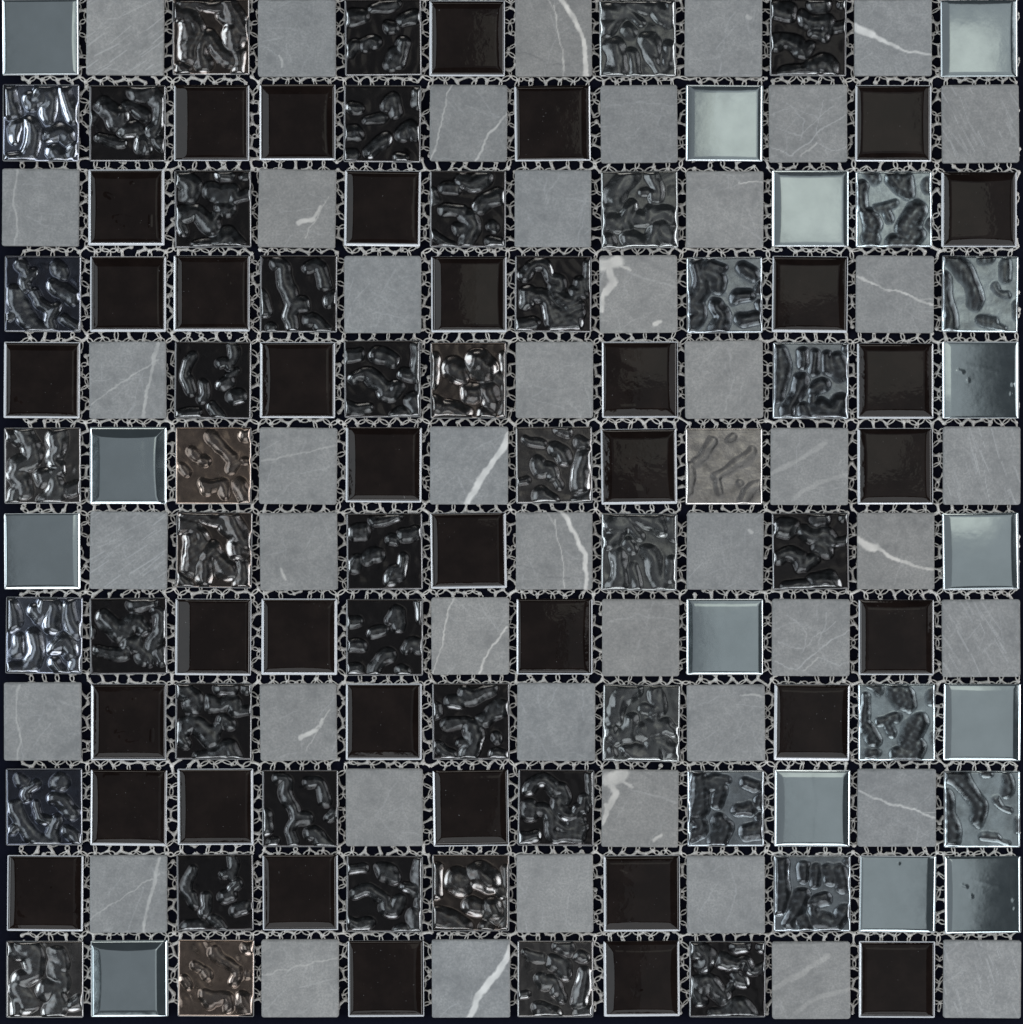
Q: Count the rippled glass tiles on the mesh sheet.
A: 48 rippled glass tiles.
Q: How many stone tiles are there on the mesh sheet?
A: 46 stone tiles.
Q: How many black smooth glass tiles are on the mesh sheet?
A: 36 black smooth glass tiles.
